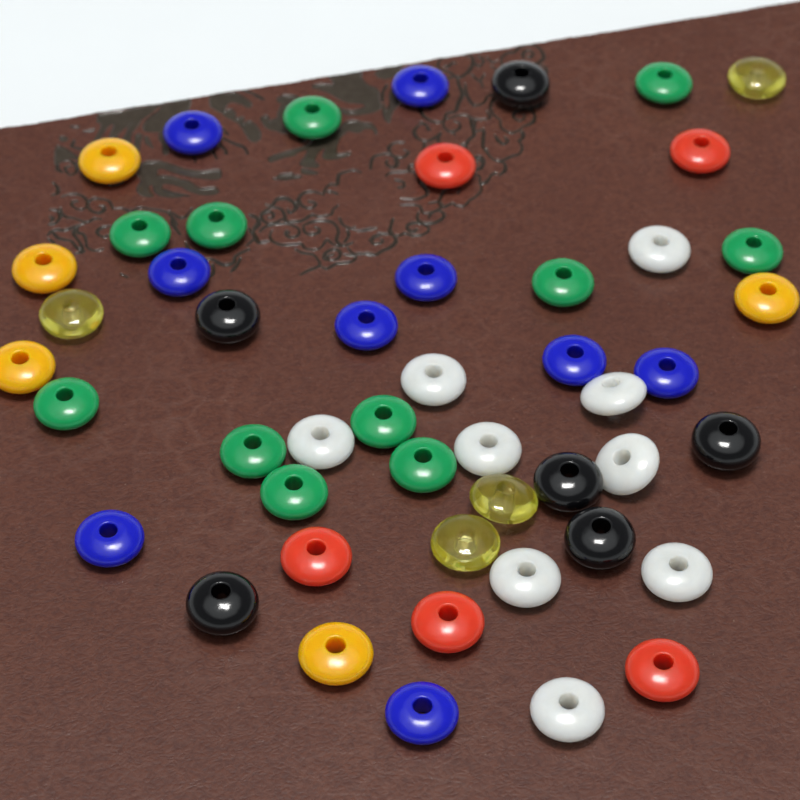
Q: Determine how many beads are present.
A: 49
